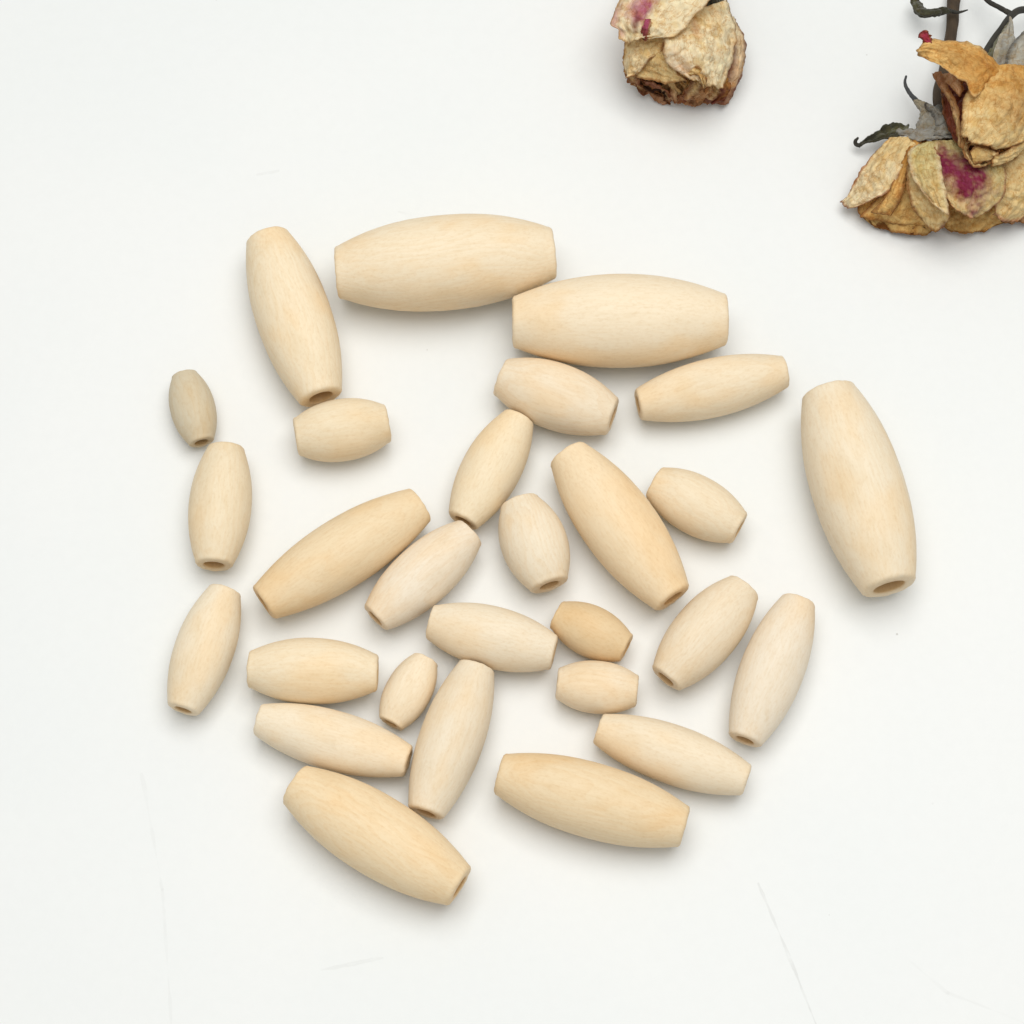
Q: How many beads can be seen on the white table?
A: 28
